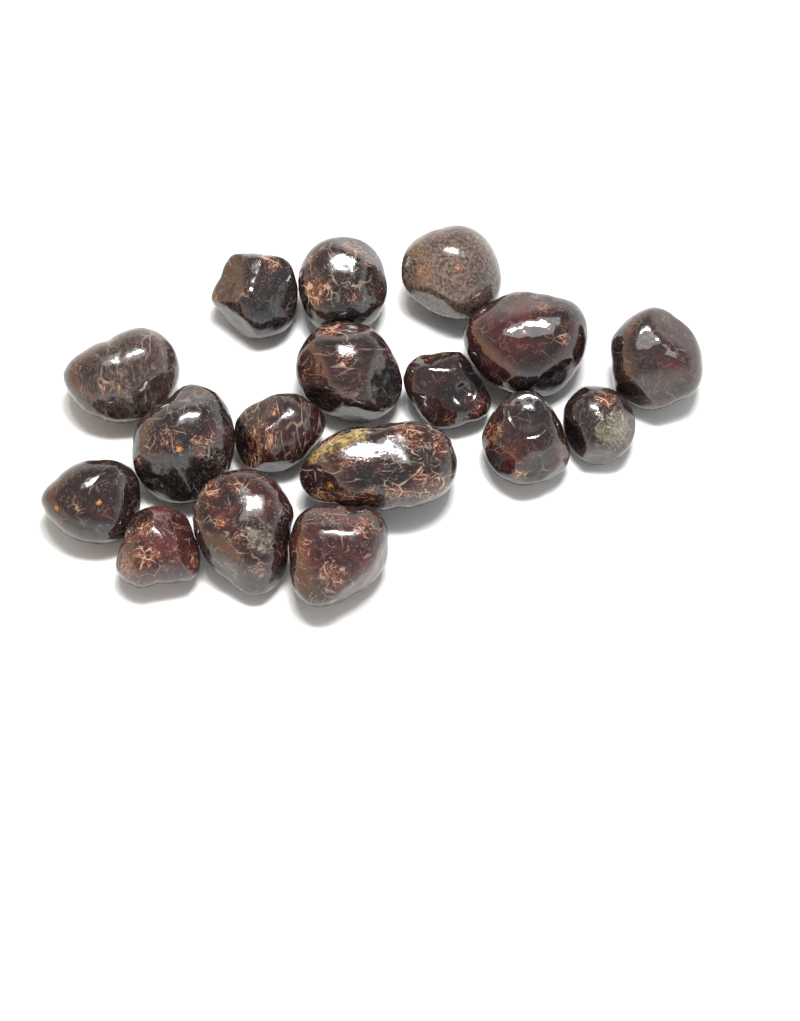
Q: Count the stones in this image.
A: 17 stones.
